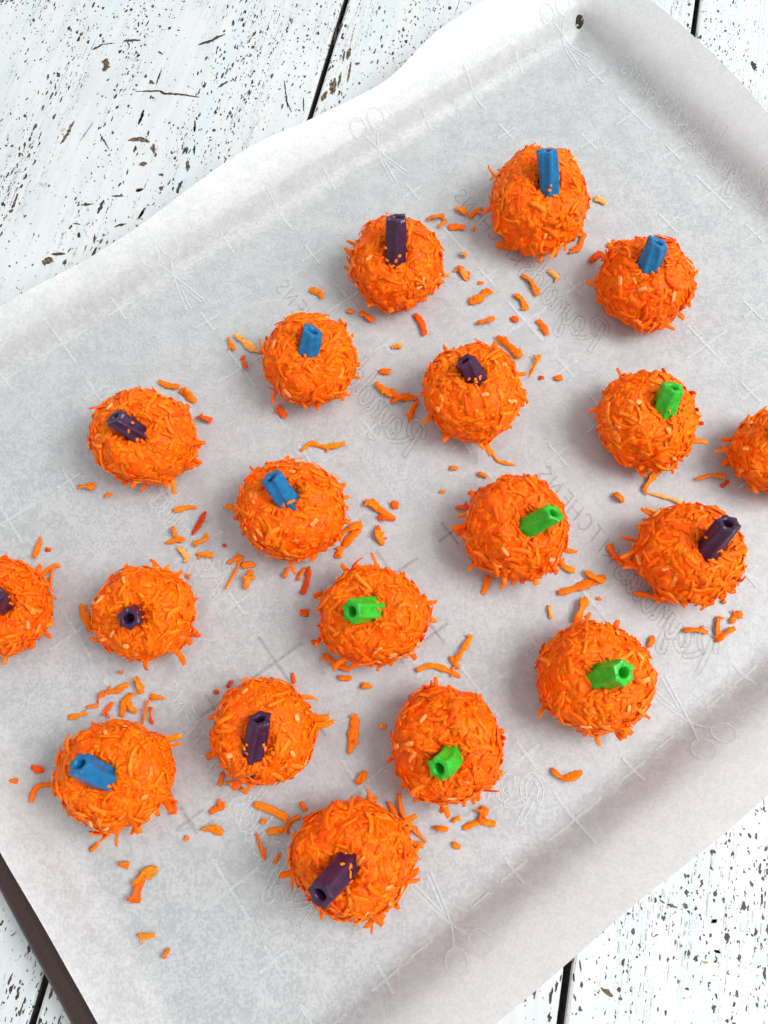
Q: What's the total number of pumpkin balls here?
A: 19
